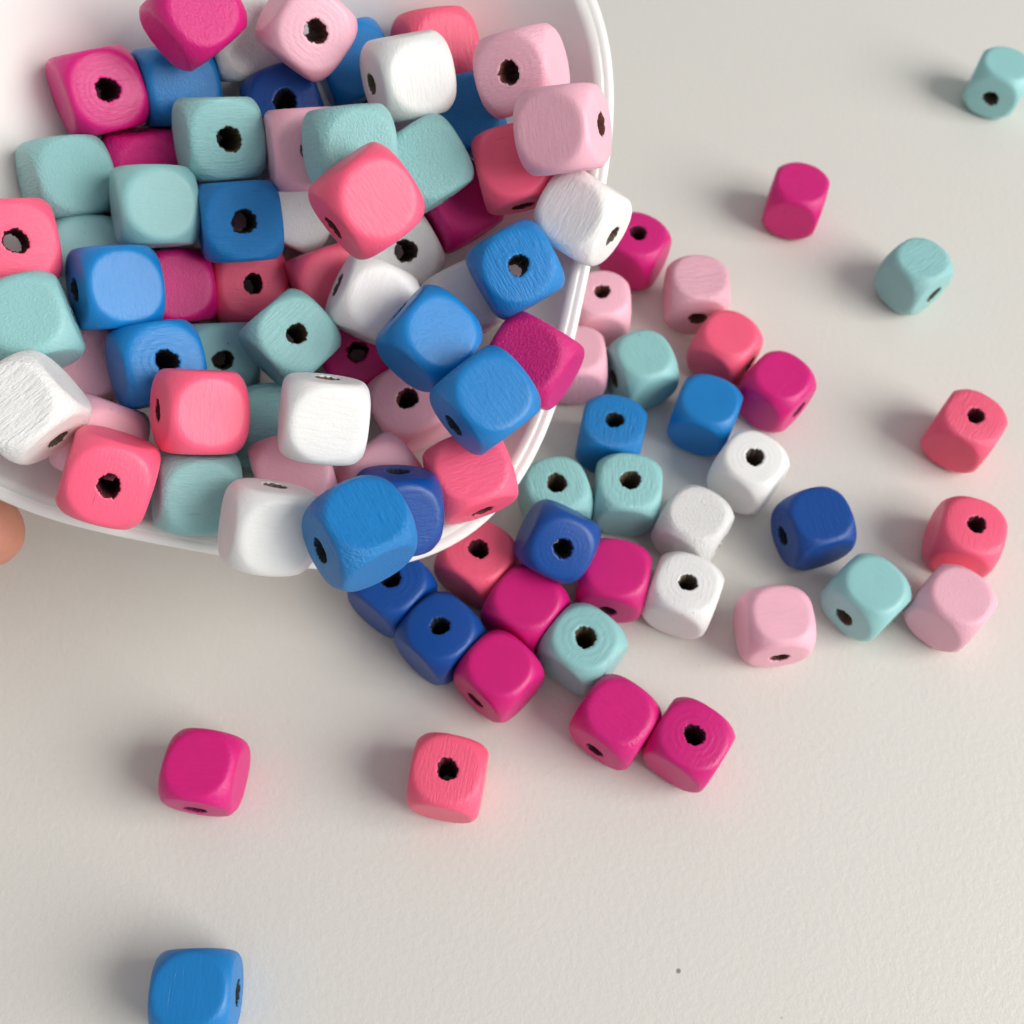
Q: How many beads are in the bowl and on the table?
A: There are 94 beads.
